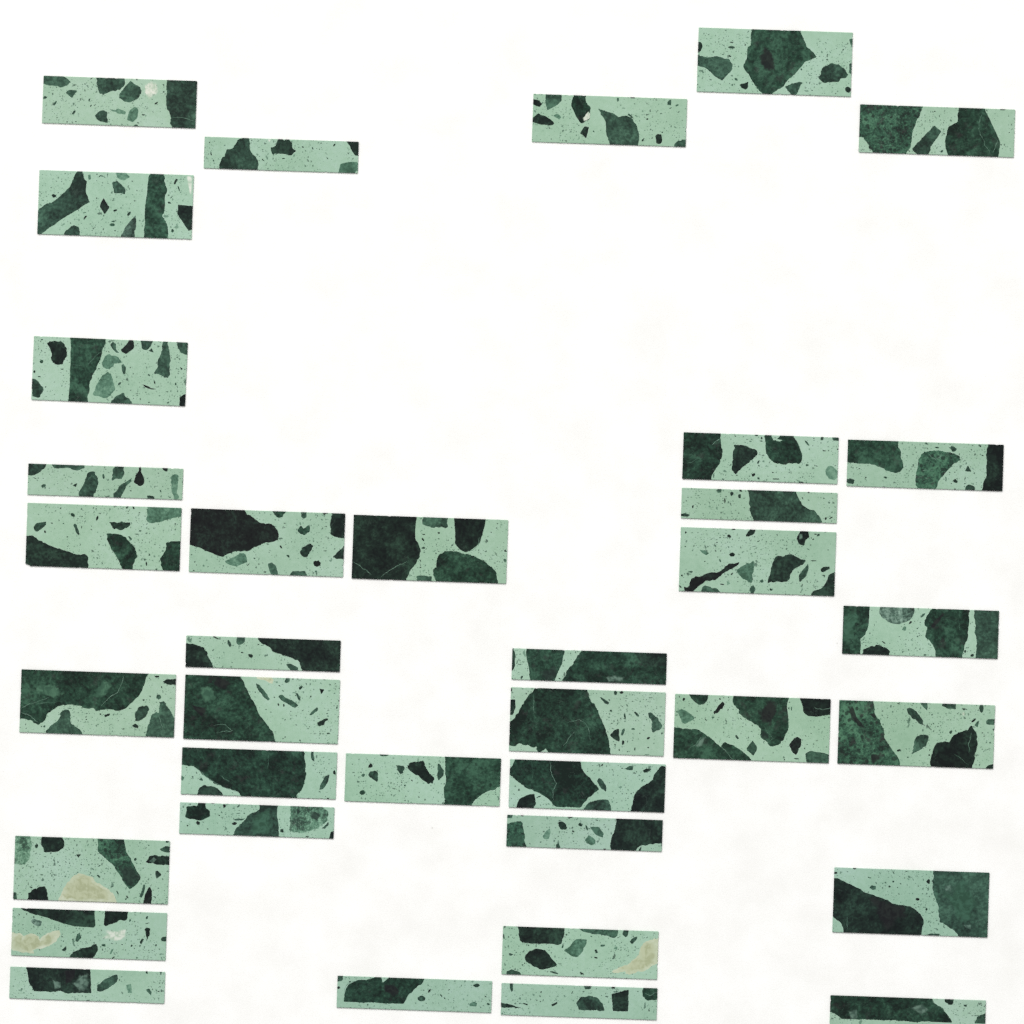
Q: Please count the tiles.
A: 36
